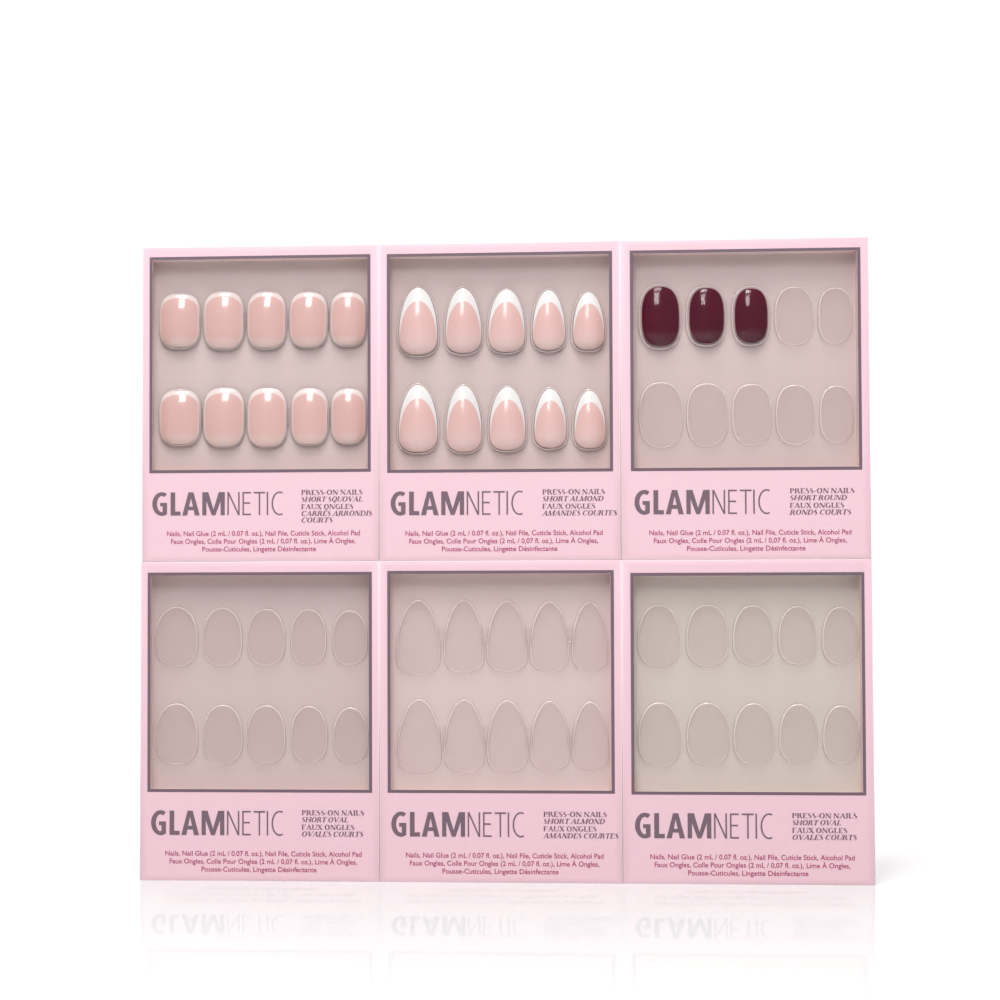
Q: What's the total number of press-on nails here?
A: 23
